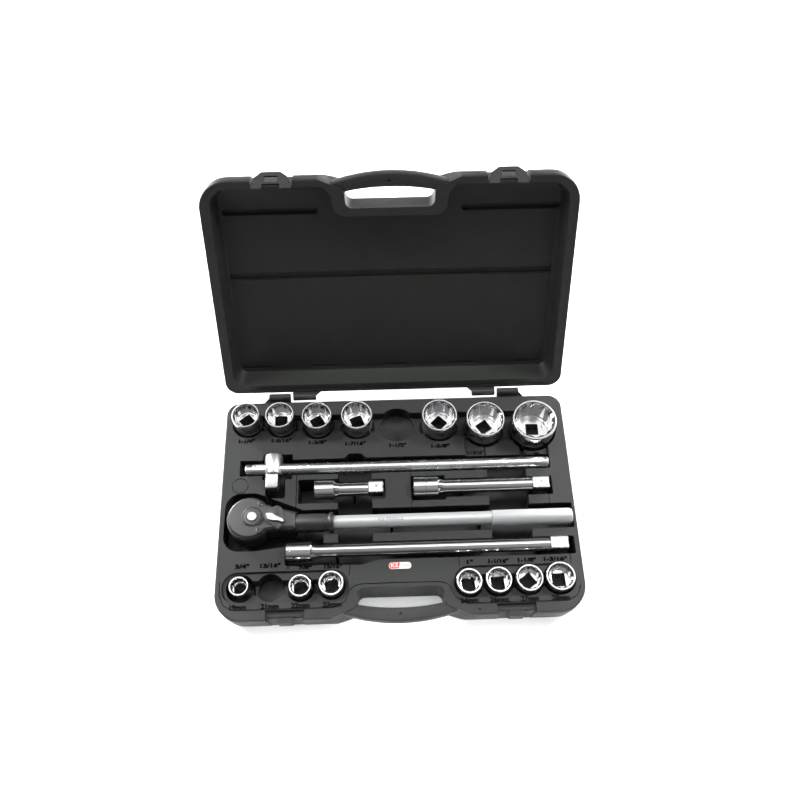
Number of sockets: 14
